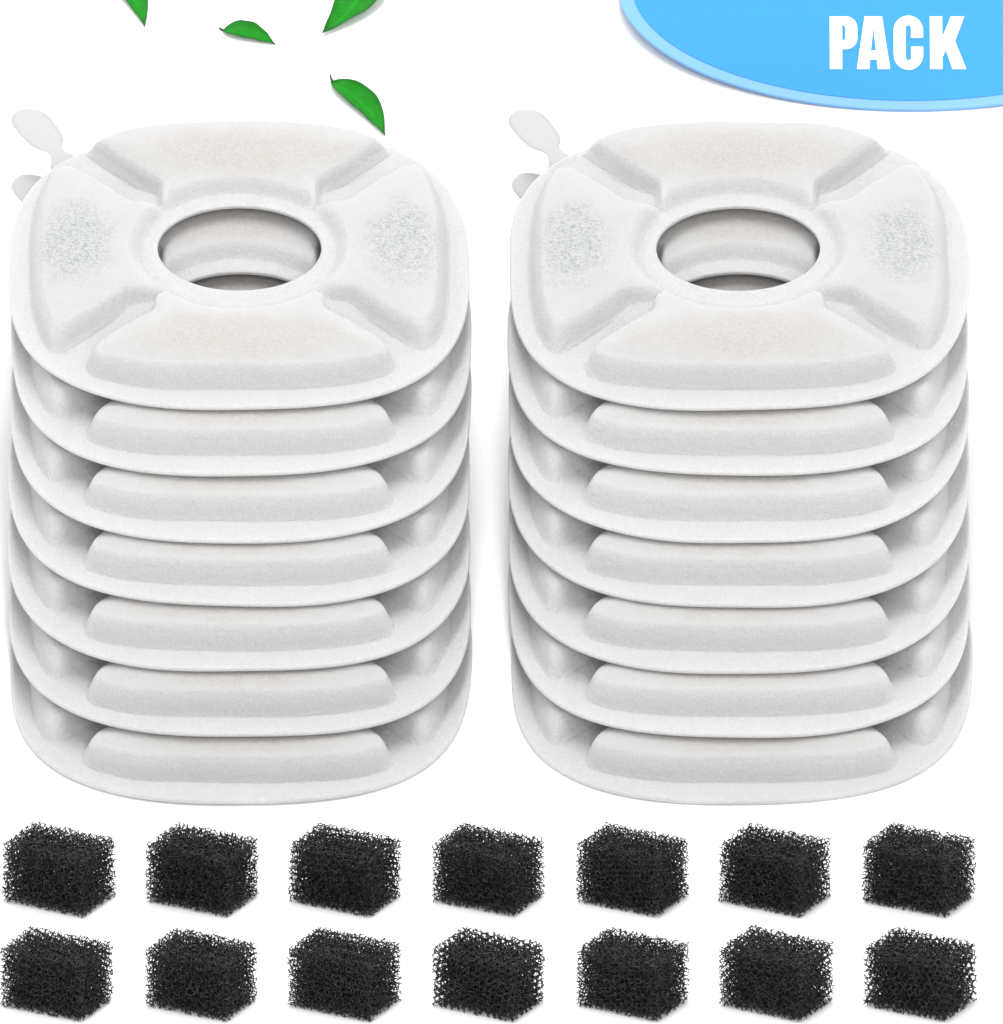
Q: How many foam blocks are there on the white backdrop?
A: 14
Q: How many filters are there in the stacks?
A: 14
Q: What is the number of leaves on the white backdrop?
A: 4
